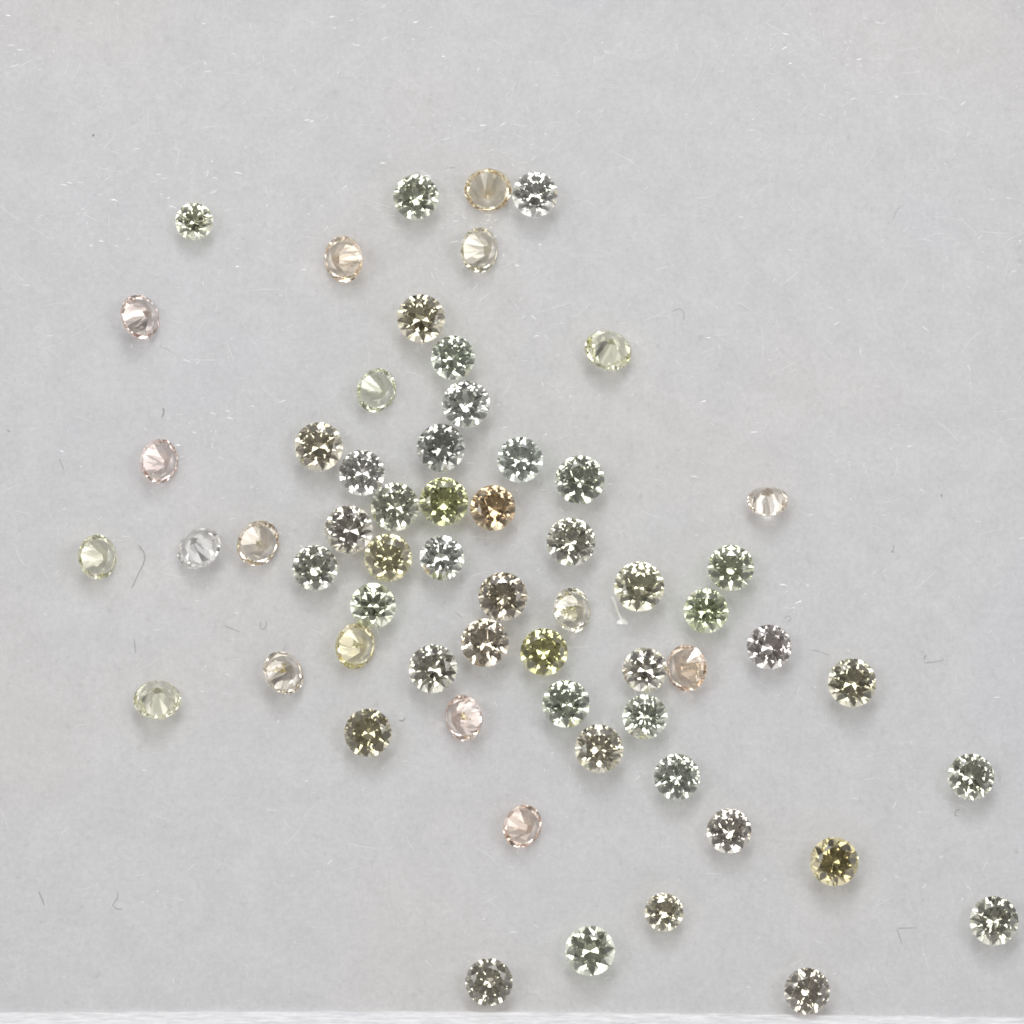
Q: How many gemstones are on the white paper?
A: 61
